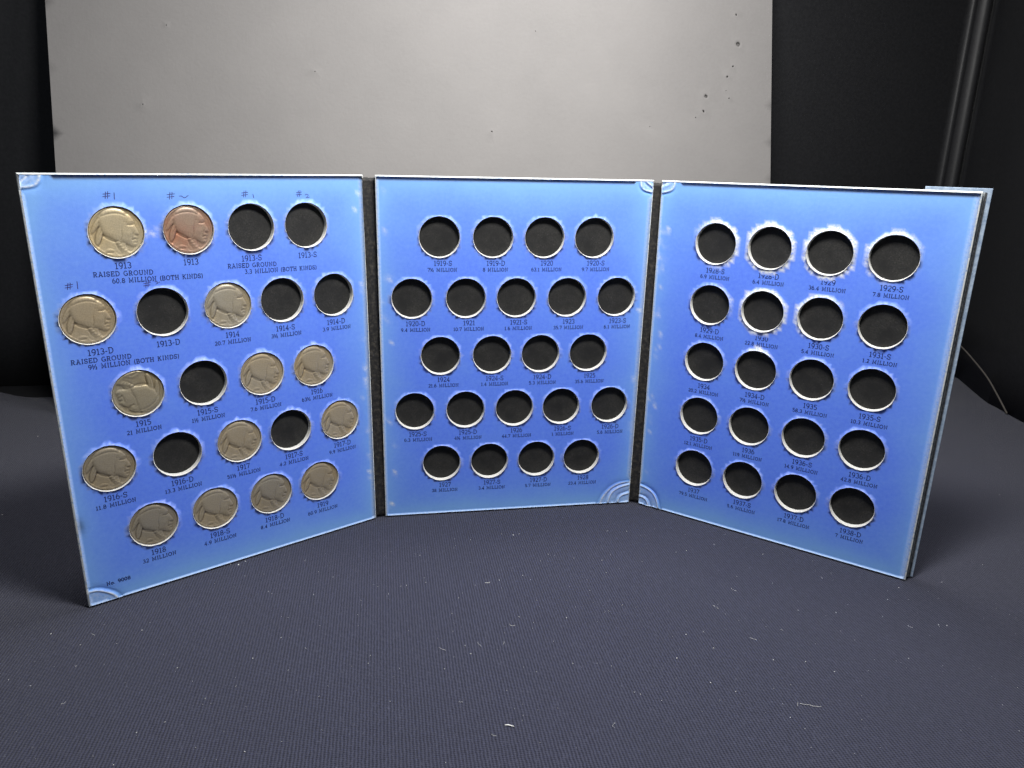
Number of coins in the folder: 14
